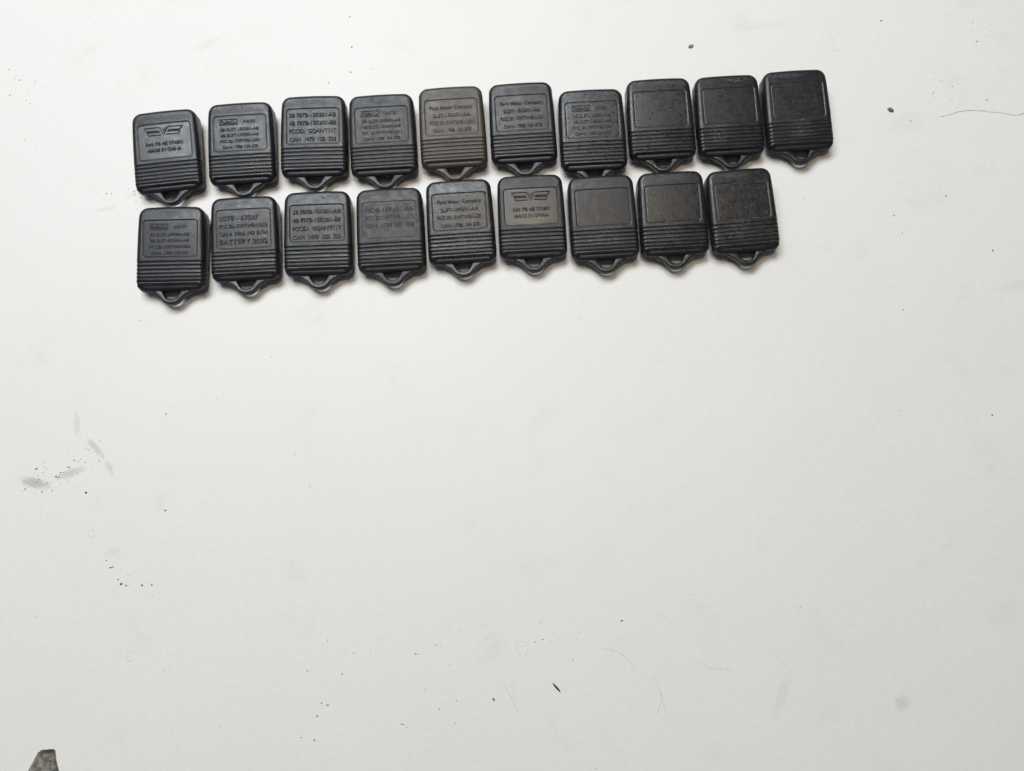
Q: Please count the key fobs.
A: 19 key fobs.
